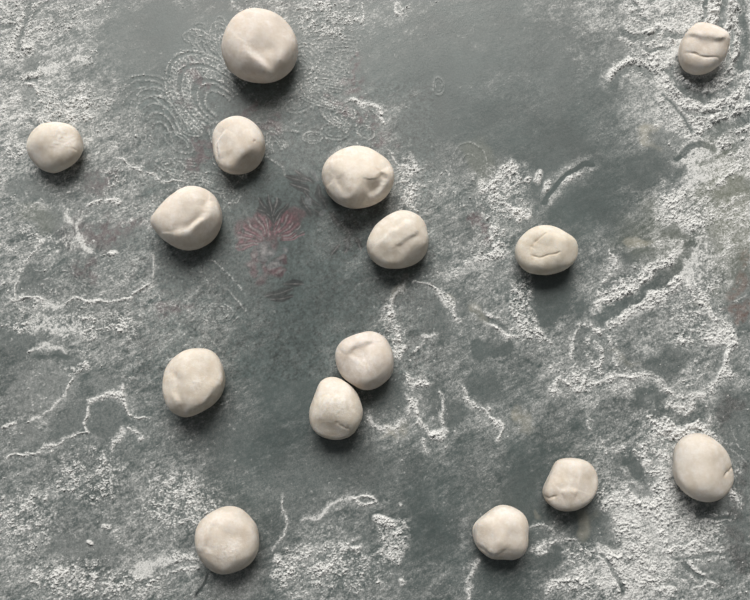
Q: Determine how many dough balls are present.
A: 15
